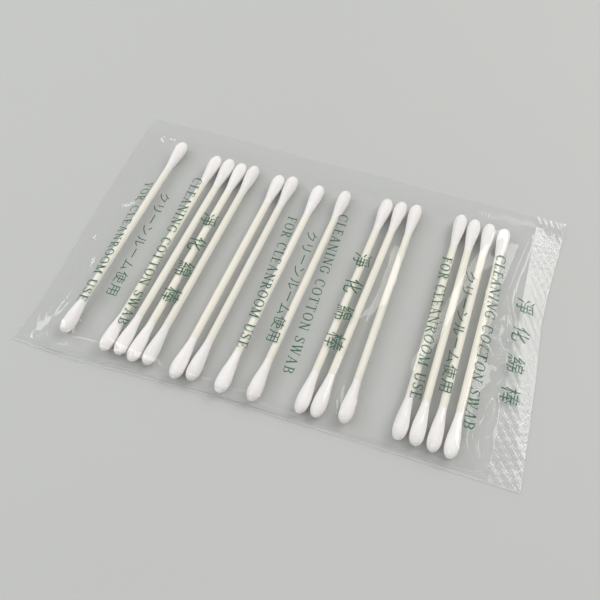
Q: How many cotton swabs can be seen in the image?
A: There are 16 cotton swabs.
